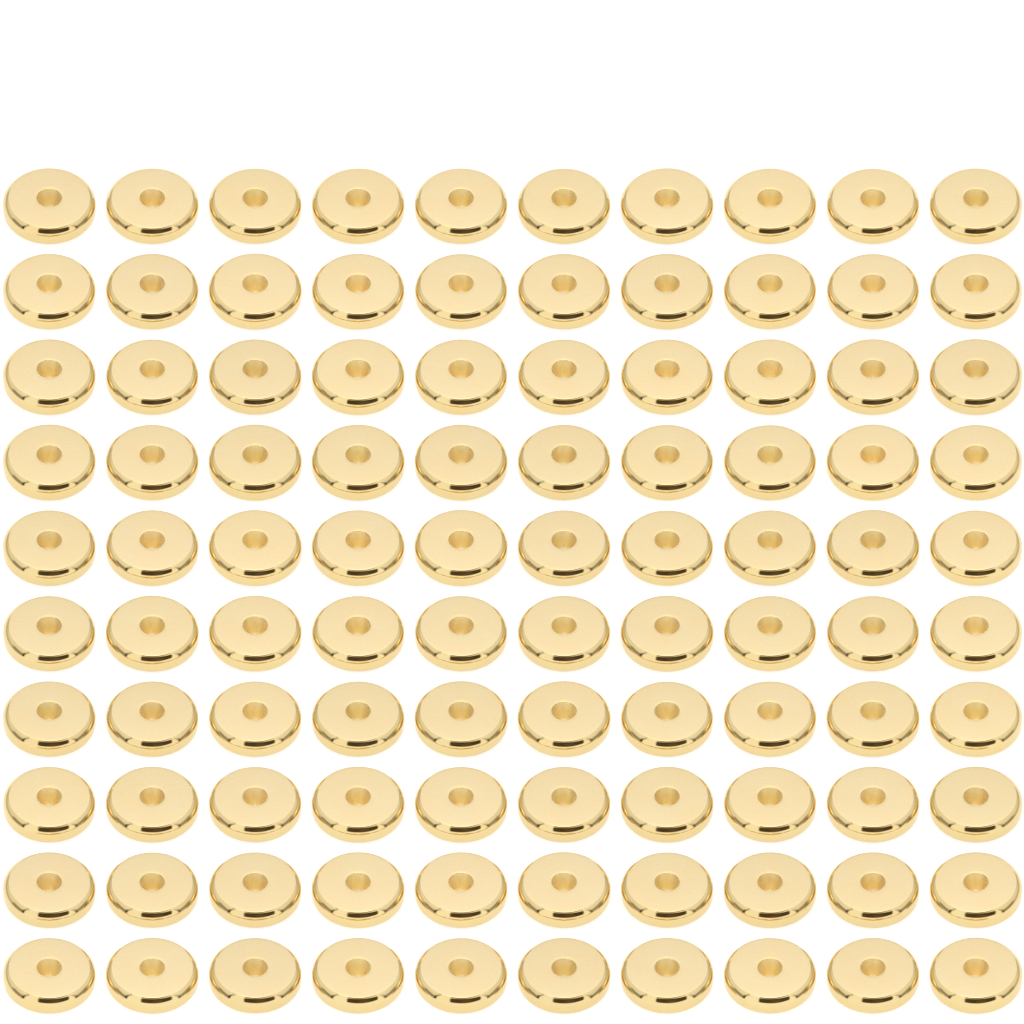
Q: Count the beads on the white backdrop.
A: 100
